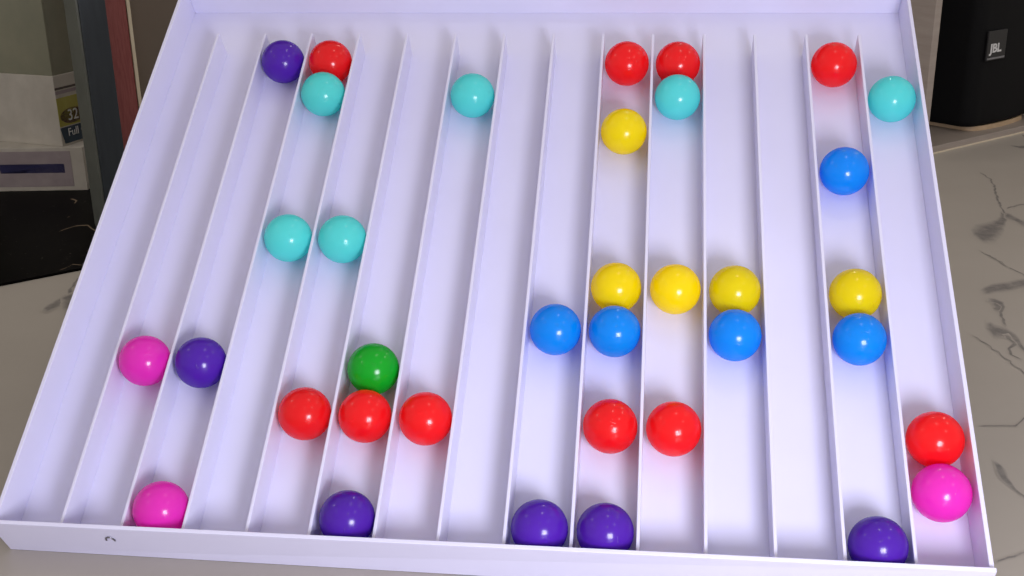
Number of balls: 36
